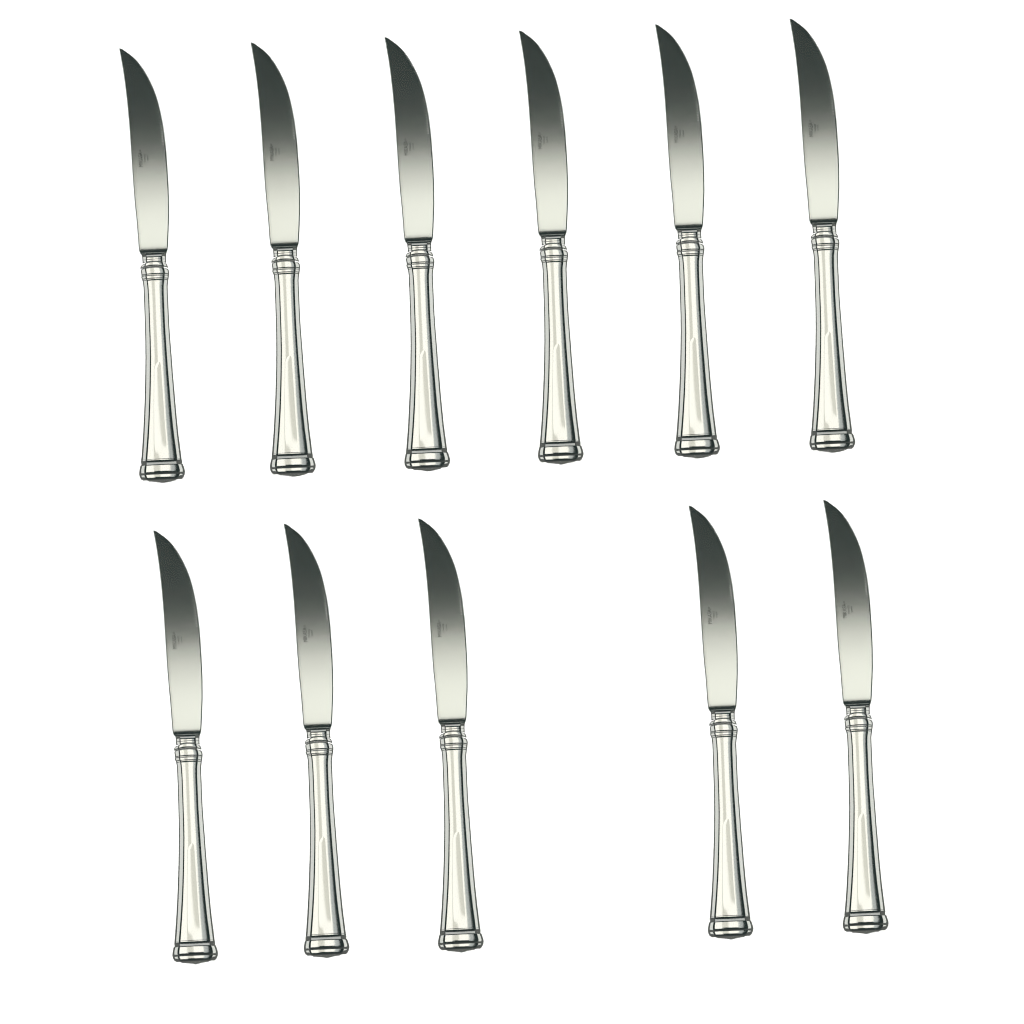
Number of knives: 11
